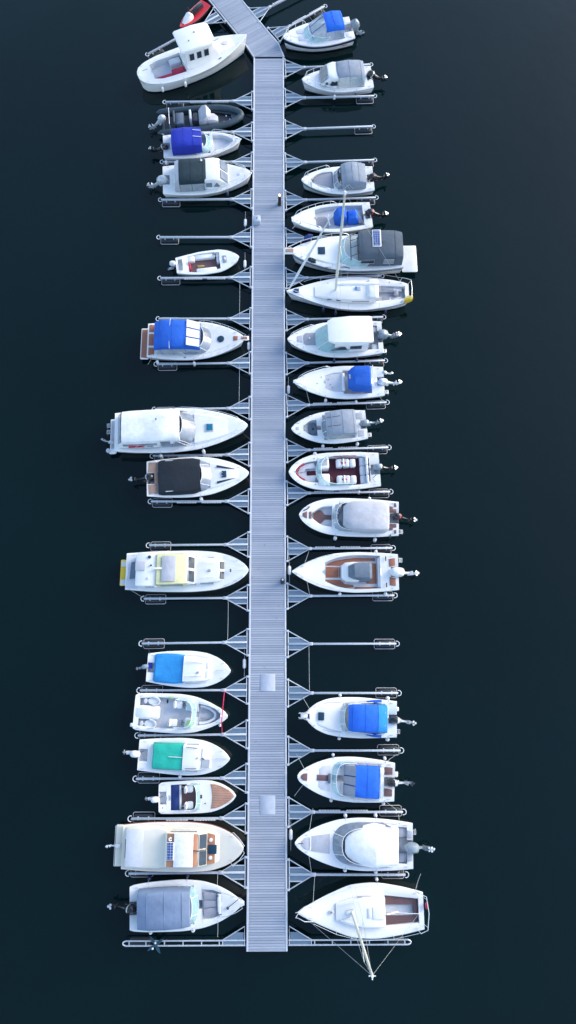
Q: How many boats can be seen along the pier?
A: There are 31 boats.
